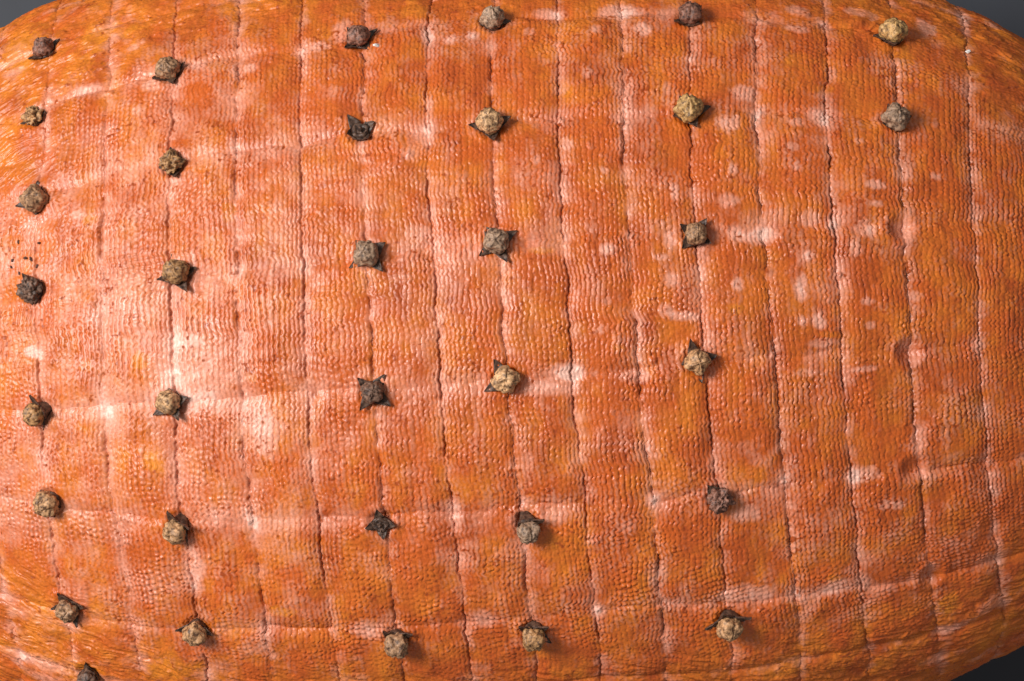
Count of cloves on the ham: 34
